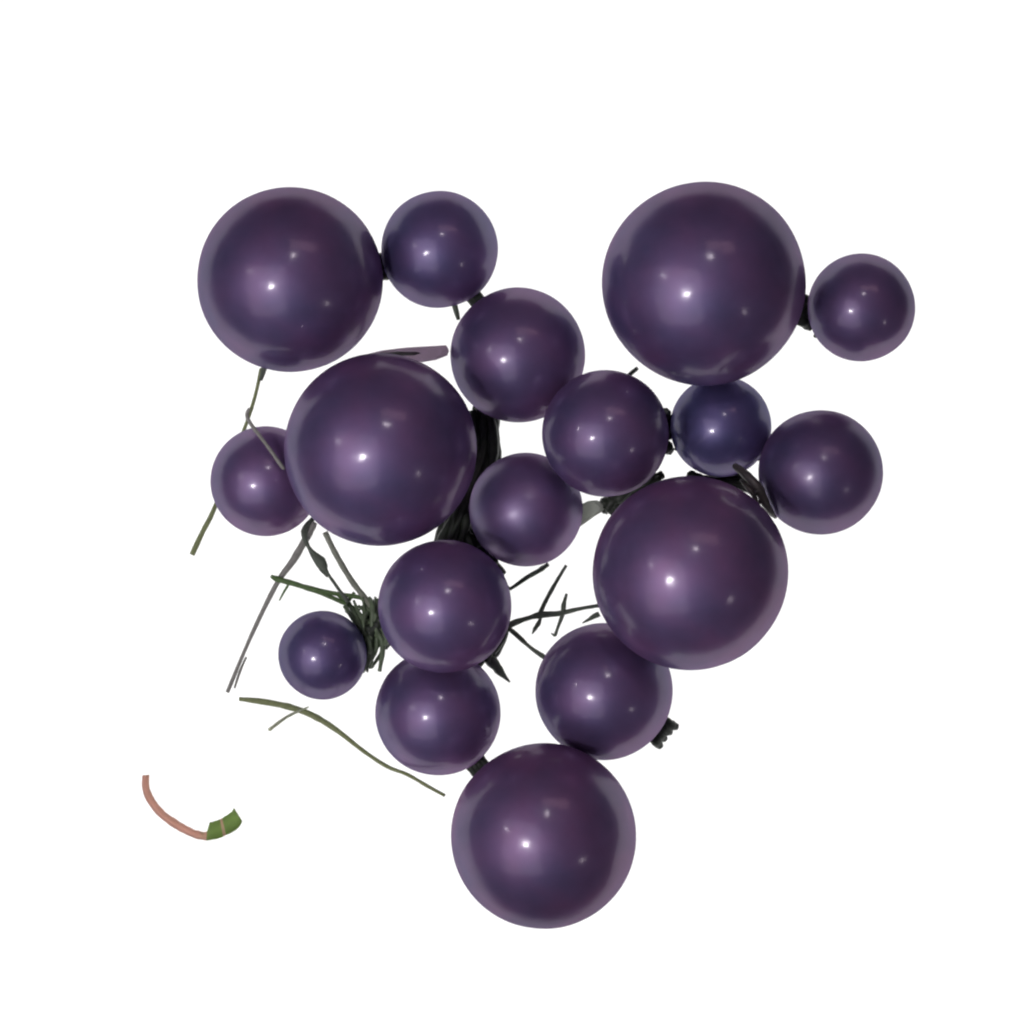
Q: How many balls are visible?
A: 17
